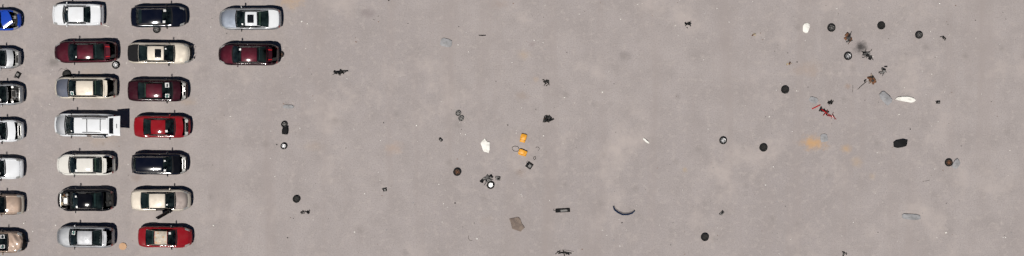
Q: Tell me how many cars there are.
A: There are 23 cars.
